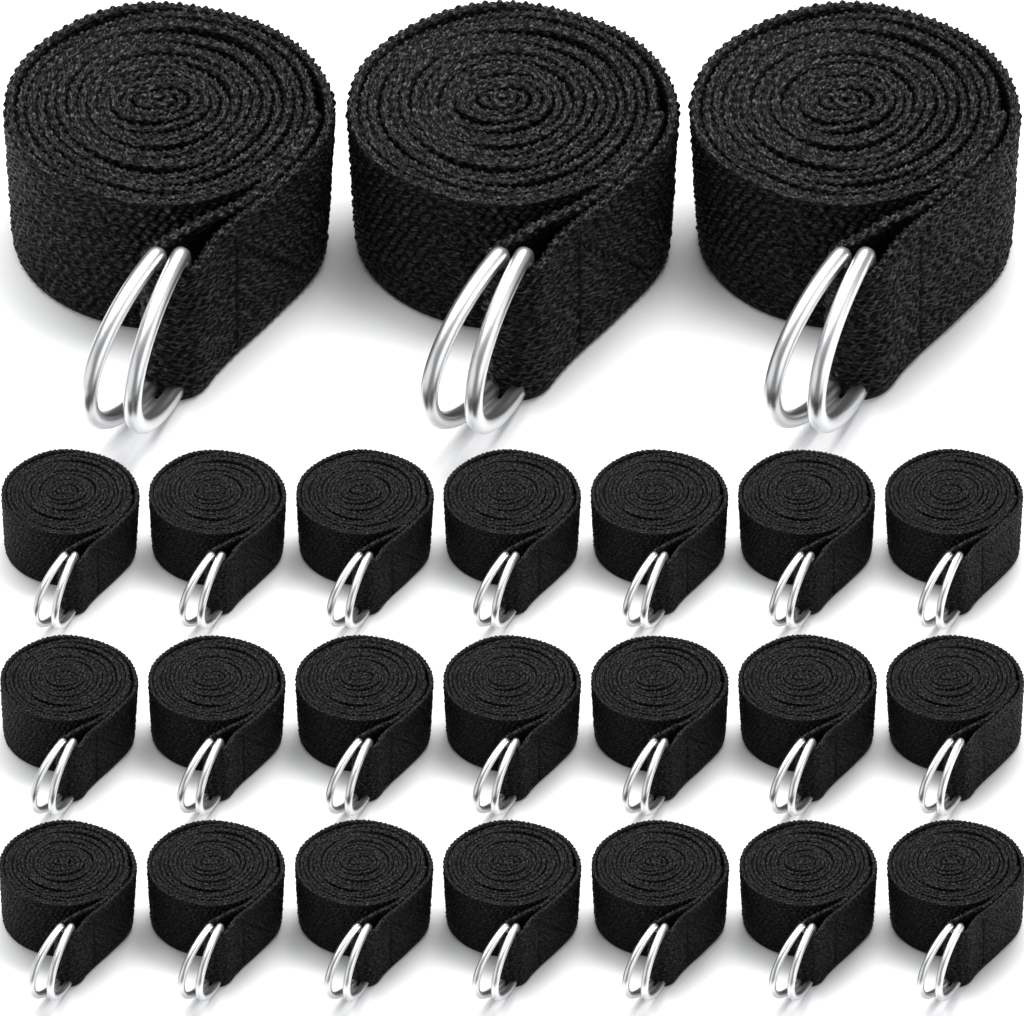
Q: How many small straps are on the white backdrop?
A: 21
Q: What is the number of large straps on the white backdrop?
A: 3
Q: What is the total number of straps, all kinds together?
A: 24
